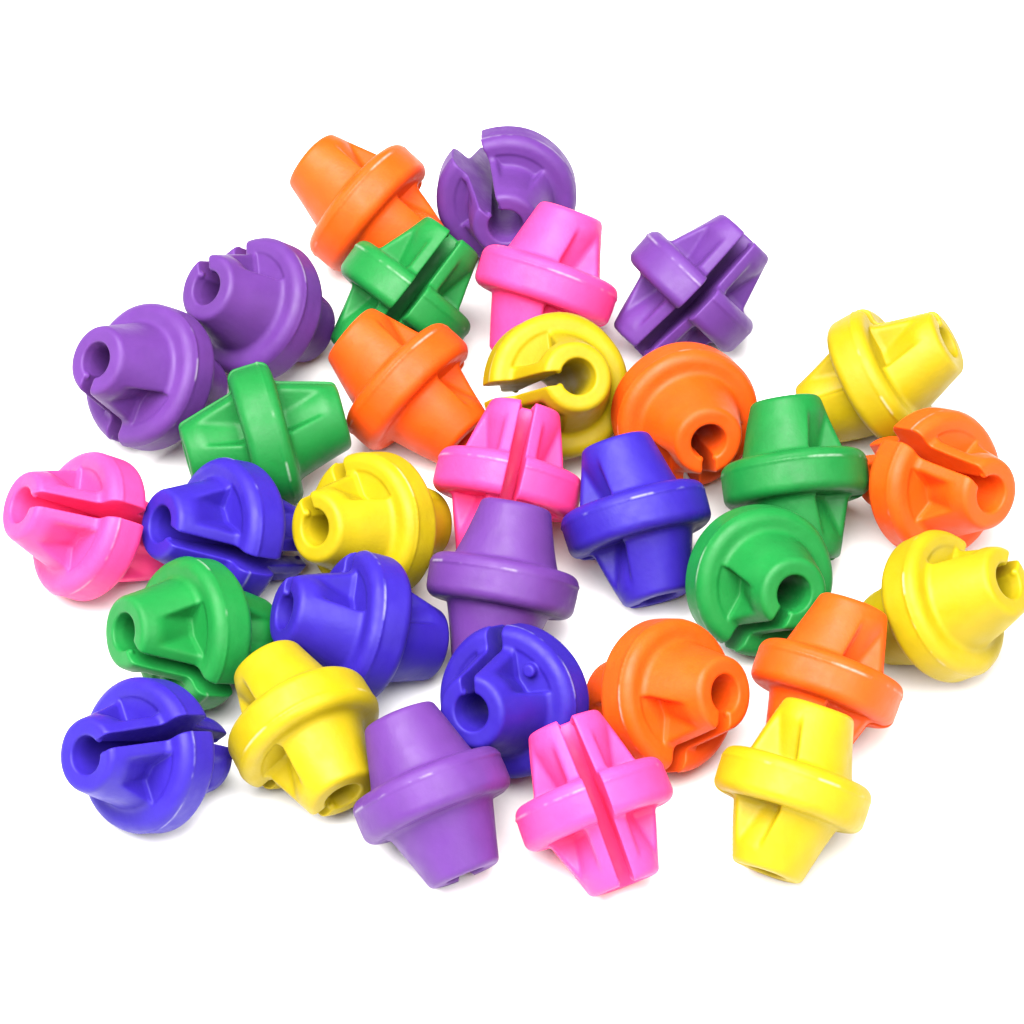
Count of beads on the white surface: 32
